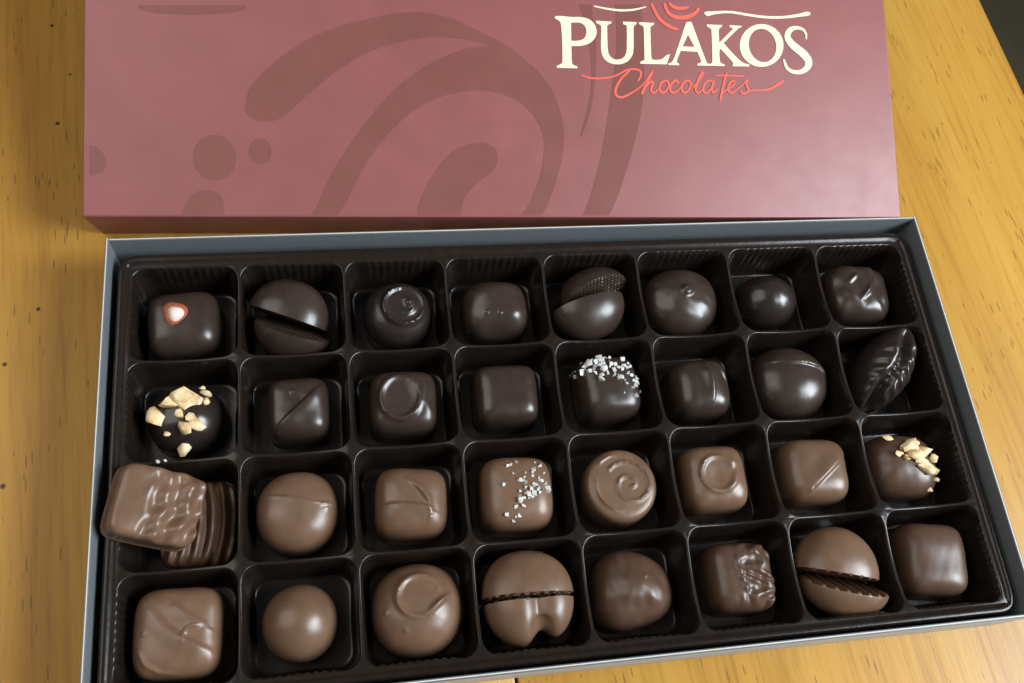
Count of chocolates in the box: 37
